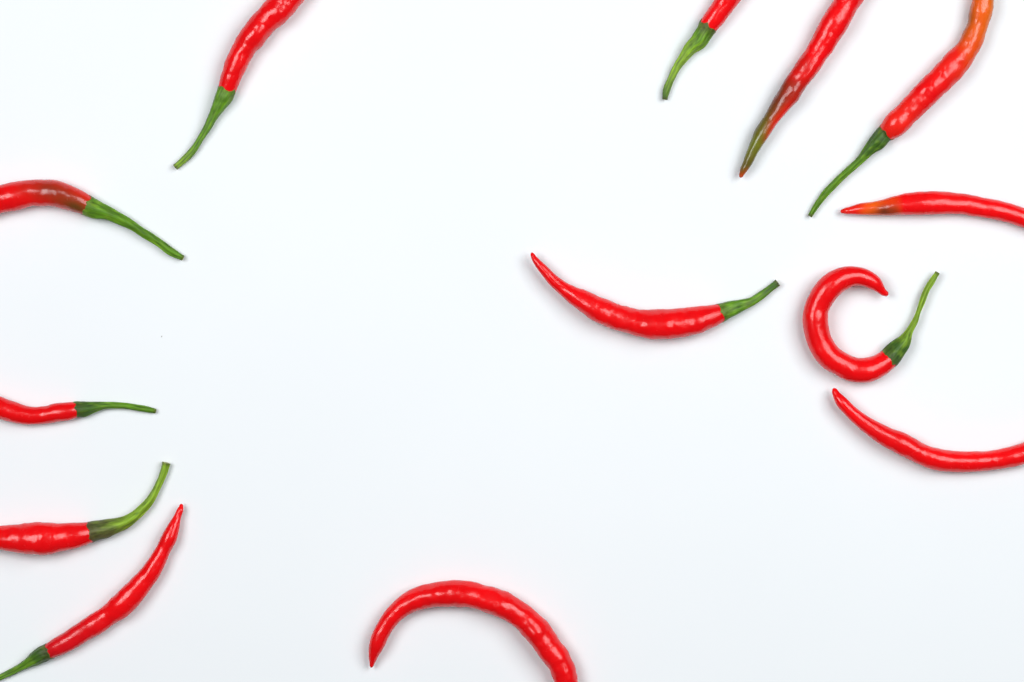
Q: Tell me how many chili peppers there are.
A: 13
